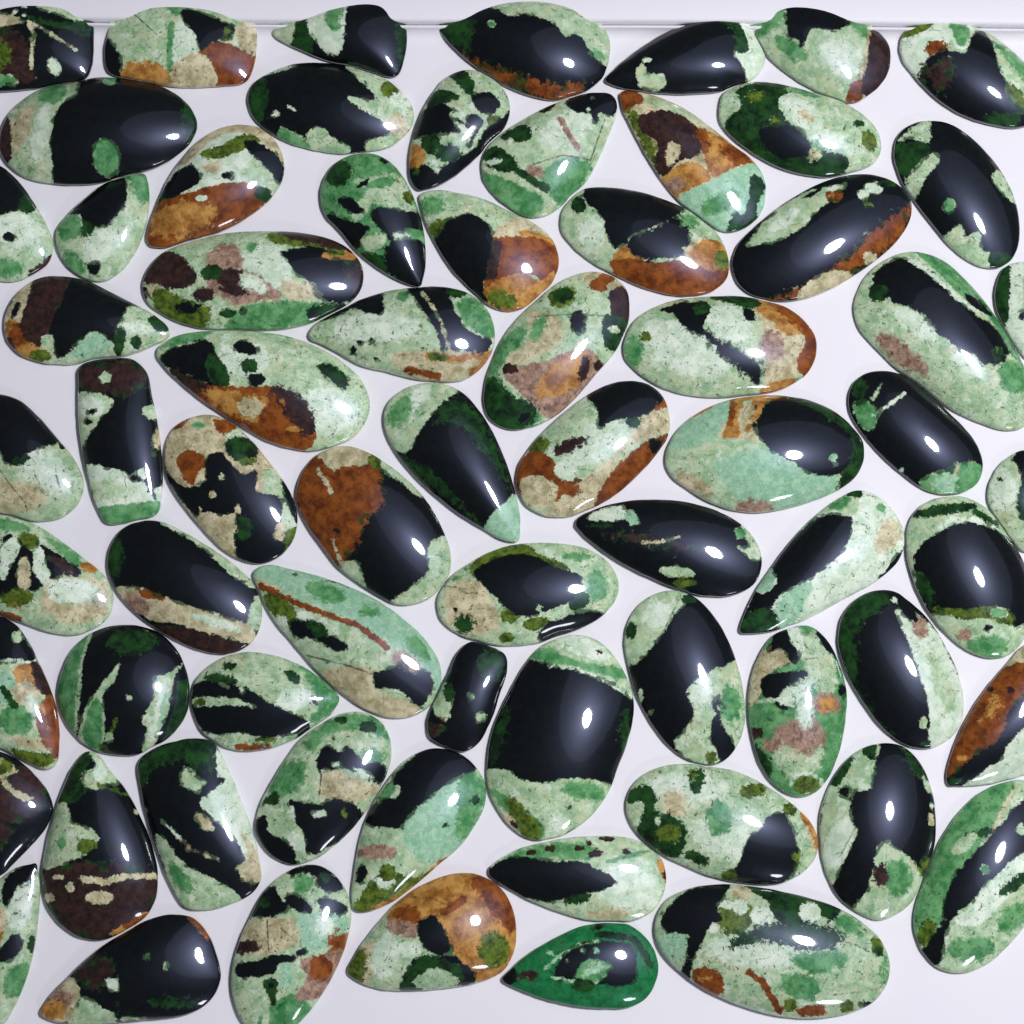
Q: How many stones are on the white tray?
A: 69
